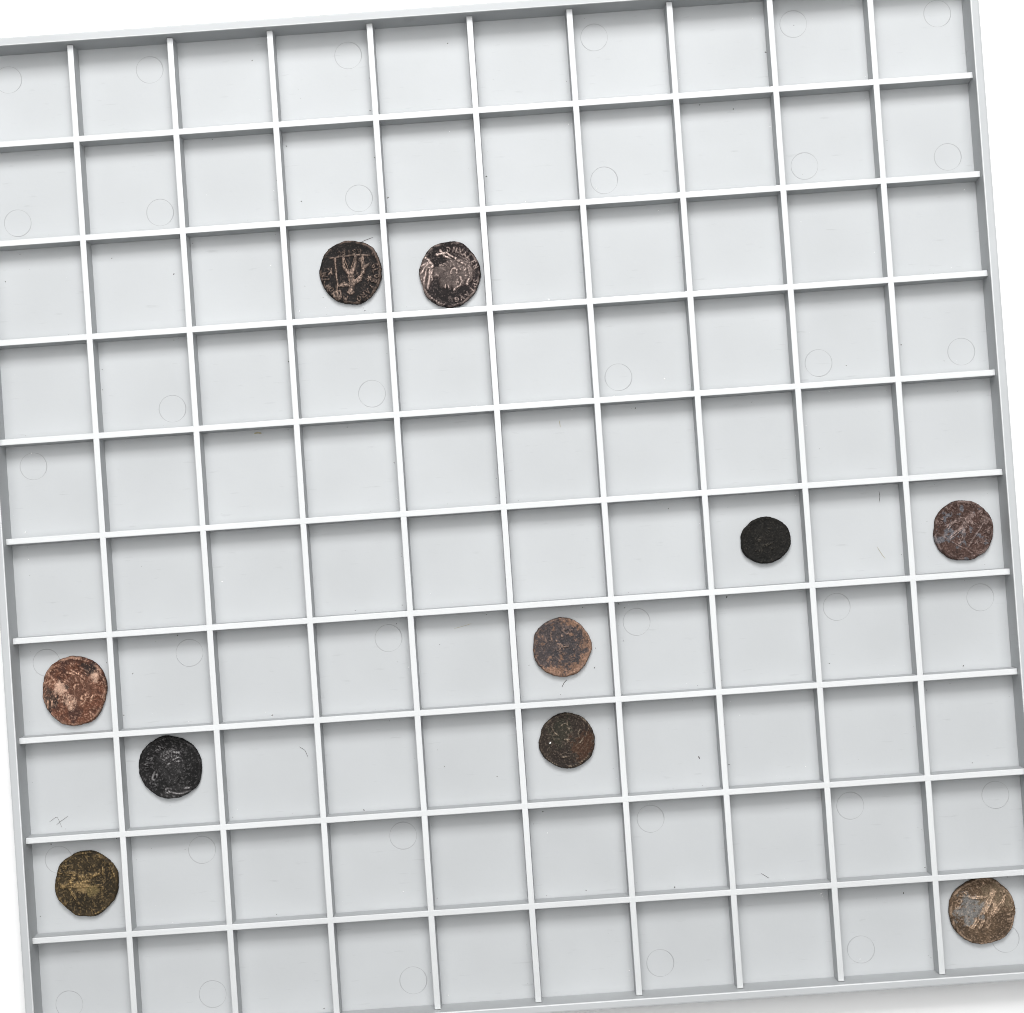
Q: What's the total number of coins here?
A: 10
